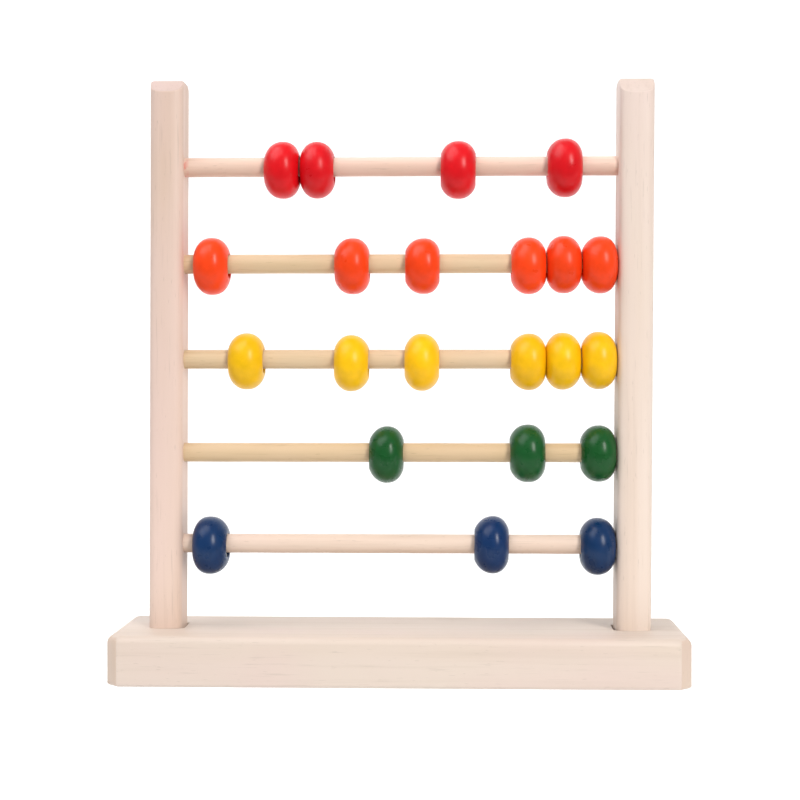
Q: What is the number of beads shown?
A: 22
